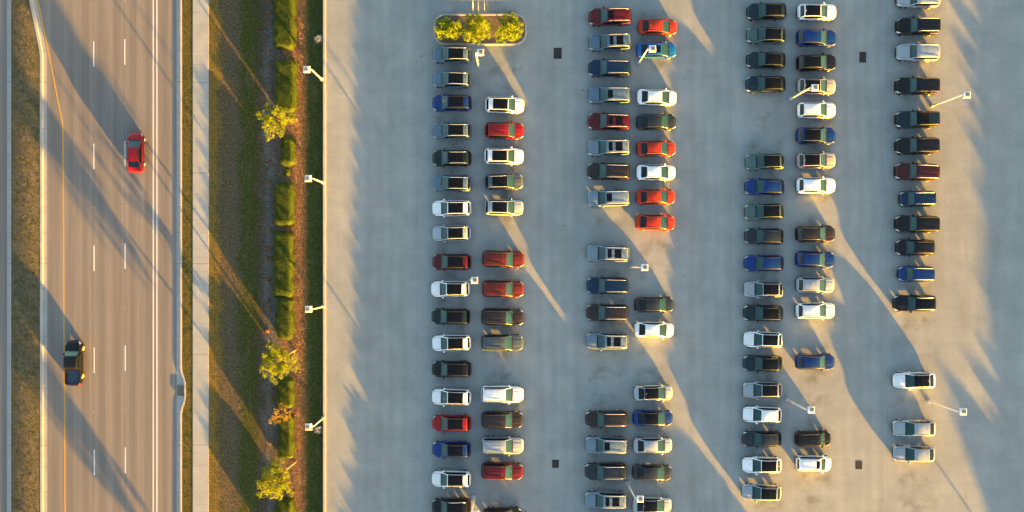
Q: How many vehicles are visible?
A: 113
